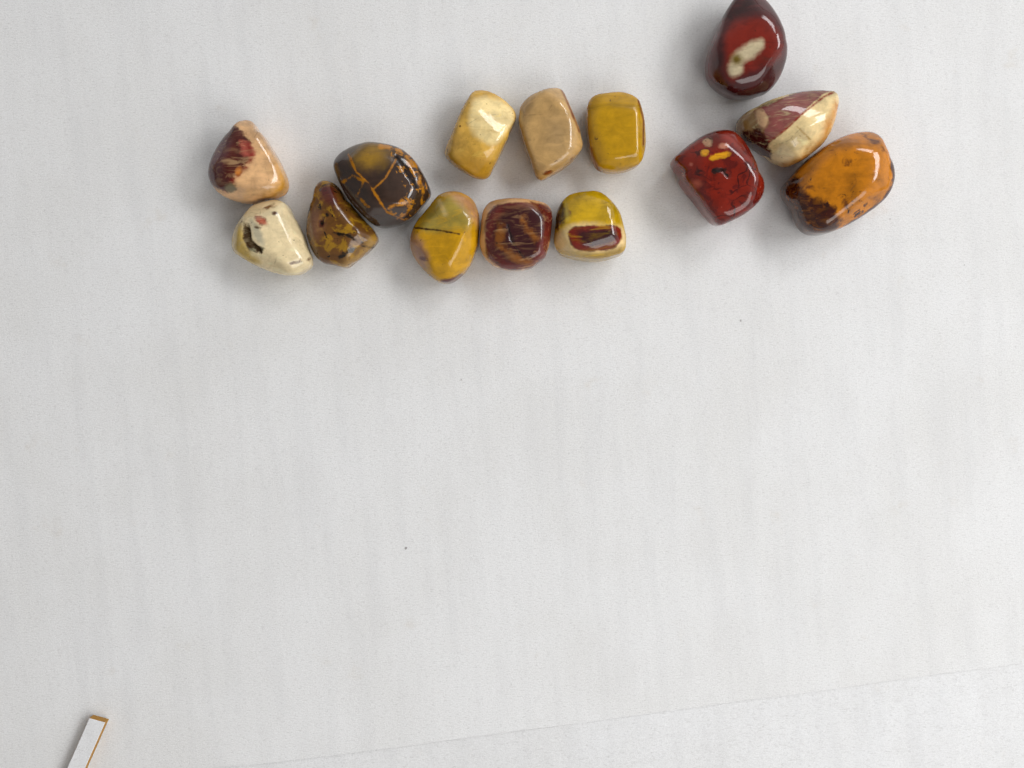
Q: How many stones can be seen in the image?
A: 14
